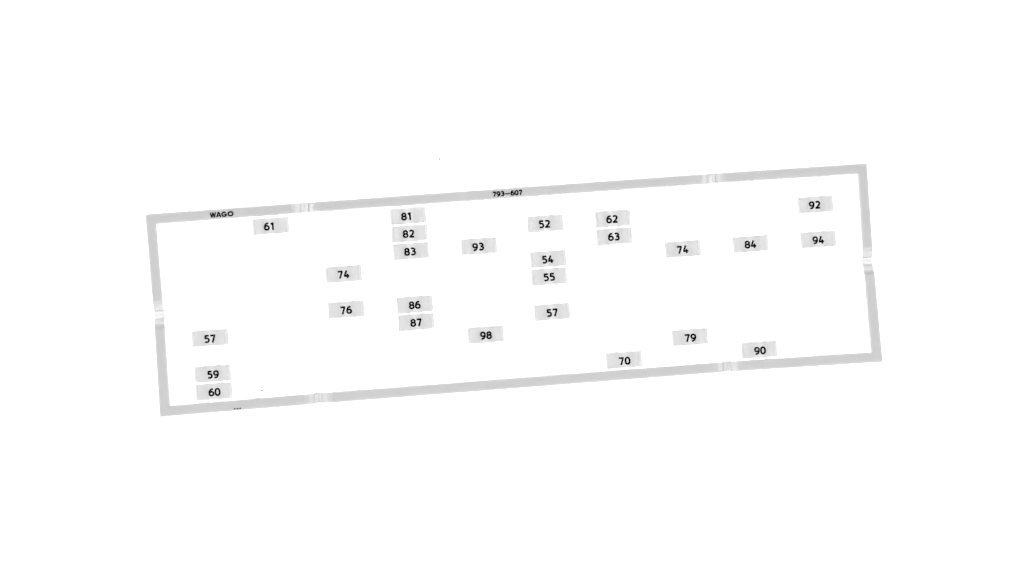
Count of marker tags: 26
